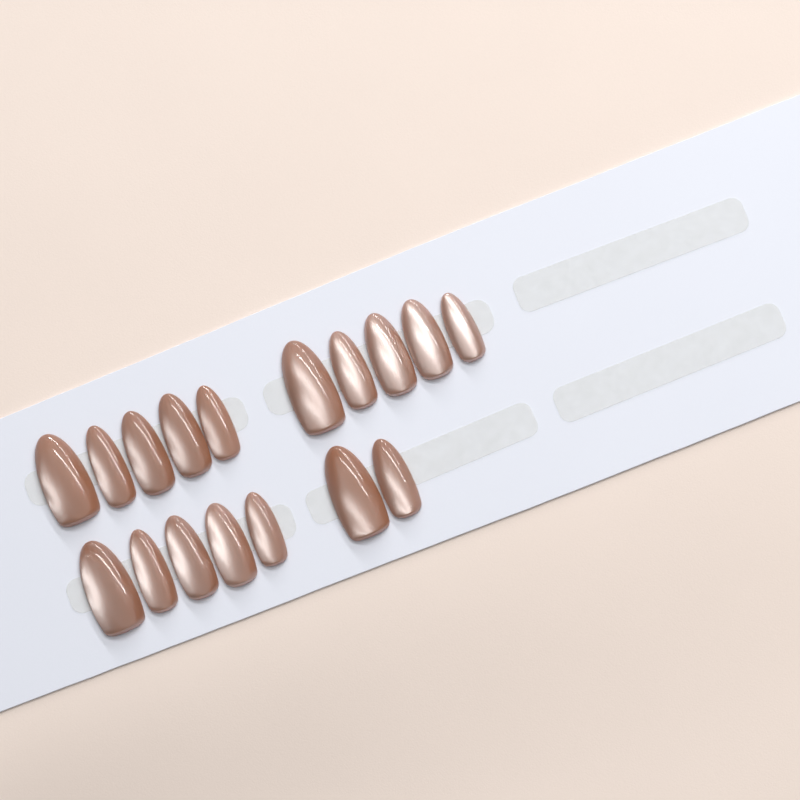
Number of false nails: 17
